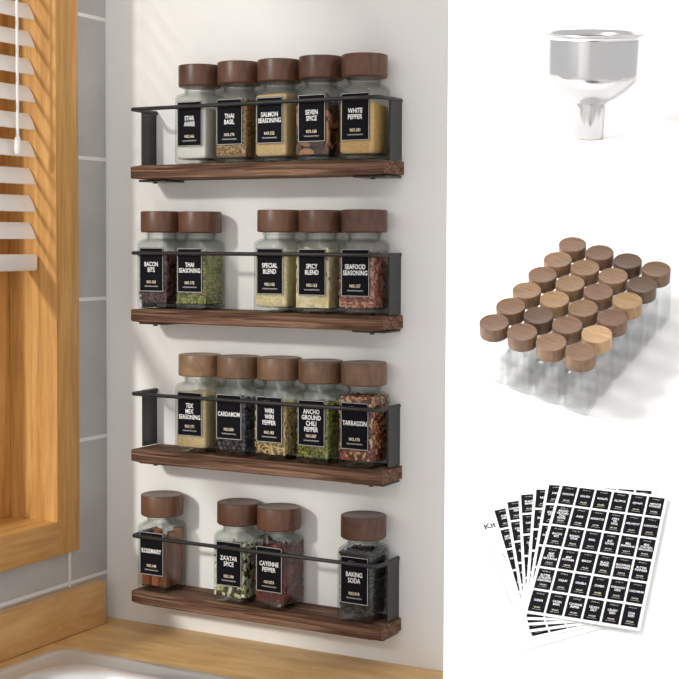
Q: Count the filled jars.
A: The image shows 19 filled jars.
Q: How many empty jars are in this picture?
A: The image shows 24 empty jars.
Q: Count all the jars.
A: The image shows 43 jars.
